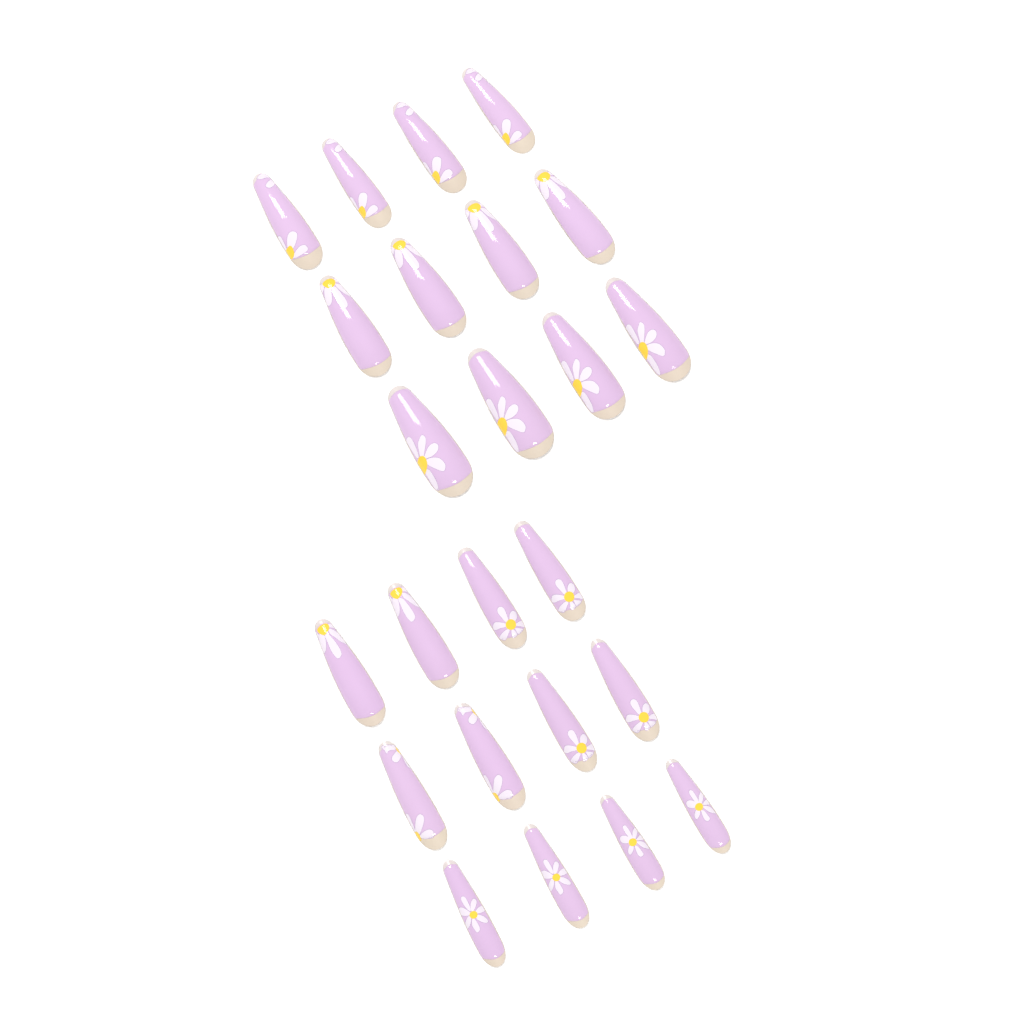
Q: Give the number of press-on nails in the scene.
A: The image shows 24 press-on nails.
